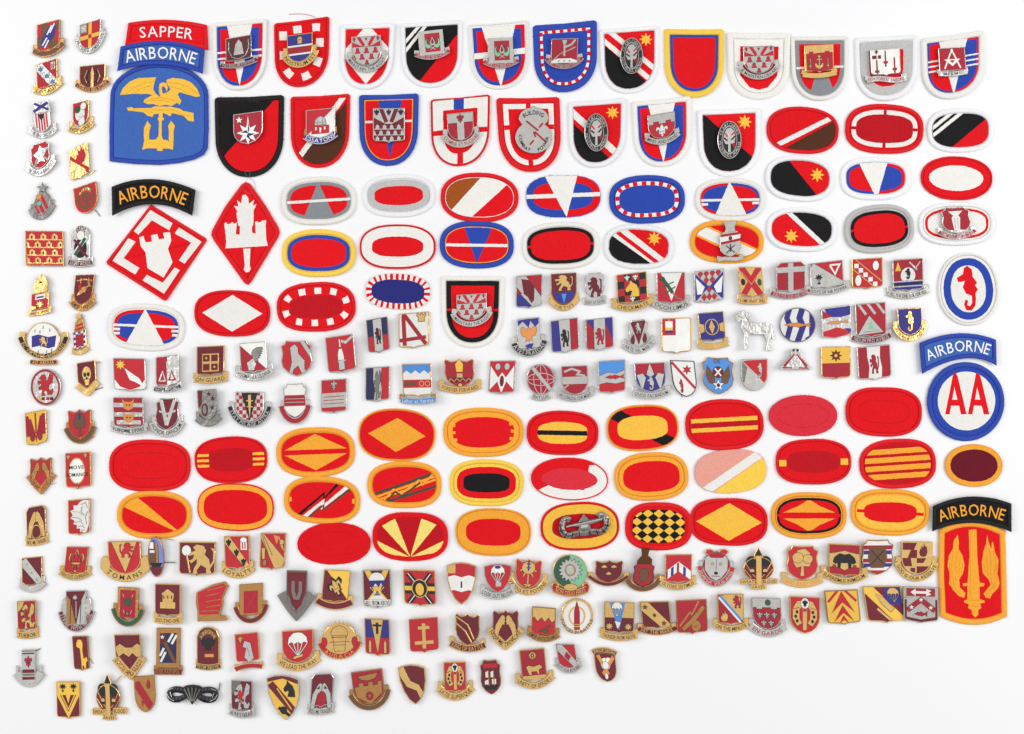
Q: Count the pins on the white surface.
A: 164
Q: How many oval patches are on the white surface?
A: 55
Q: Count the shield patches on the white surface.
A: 21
